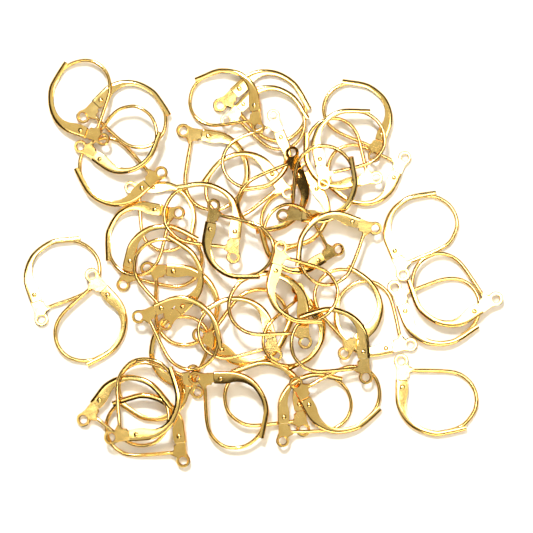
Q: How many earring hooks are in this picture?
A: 50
